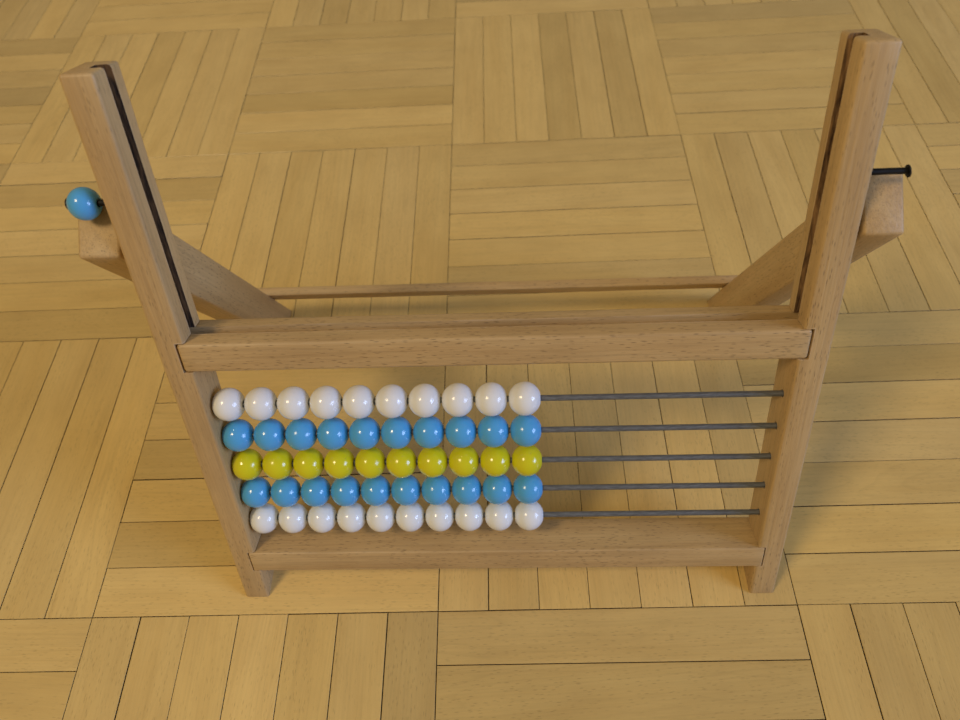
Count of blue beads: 21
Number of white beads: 20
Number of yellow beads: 10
